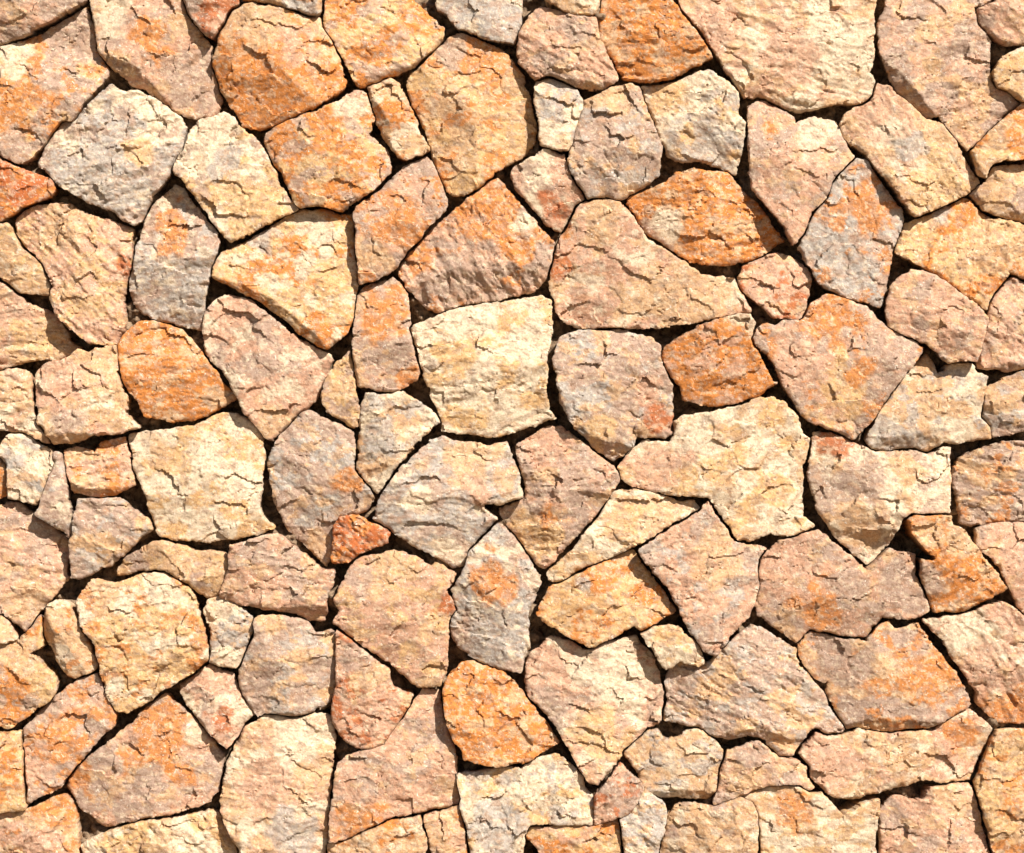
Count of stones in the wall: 114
